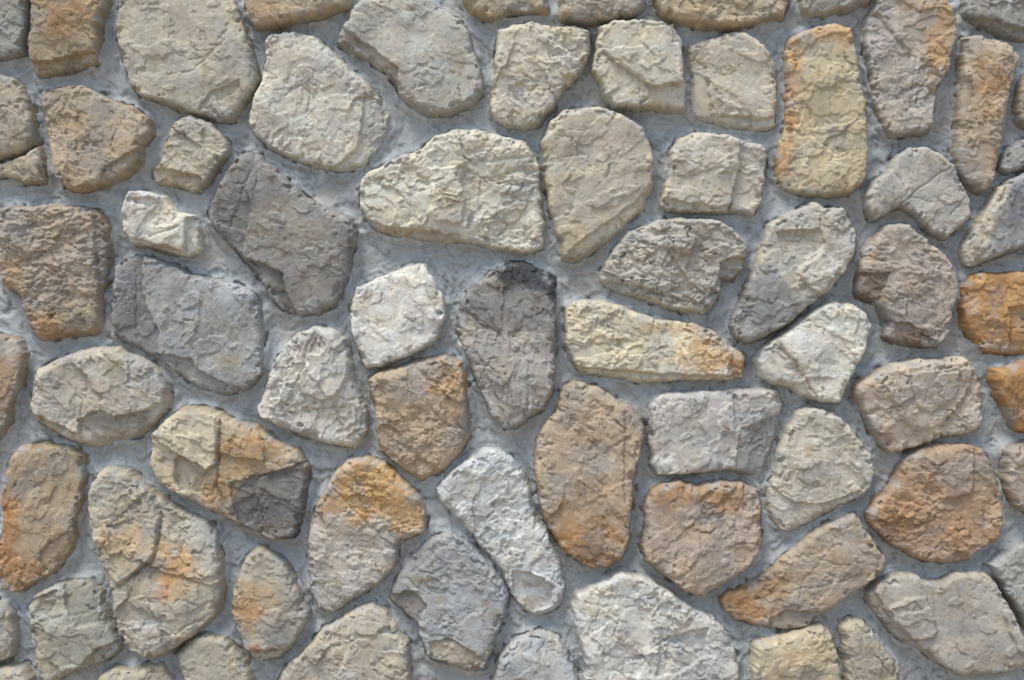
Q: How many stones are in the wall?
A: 72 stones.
